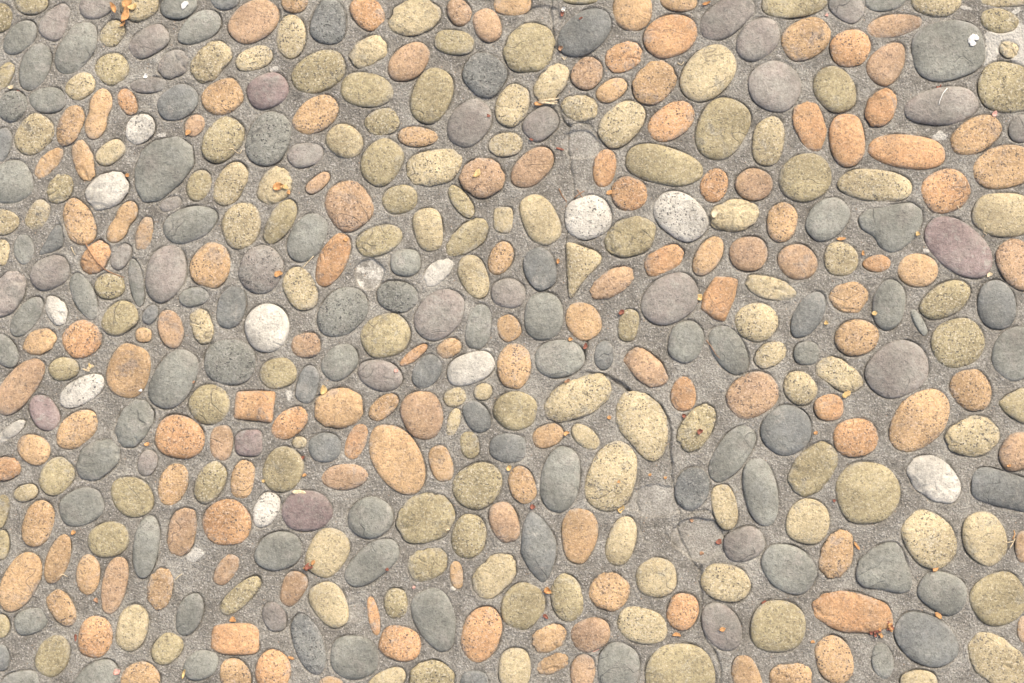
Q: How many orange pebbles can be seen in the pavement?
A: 136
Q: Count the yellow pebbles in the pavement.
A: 135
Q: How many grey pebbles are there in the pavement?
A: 119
